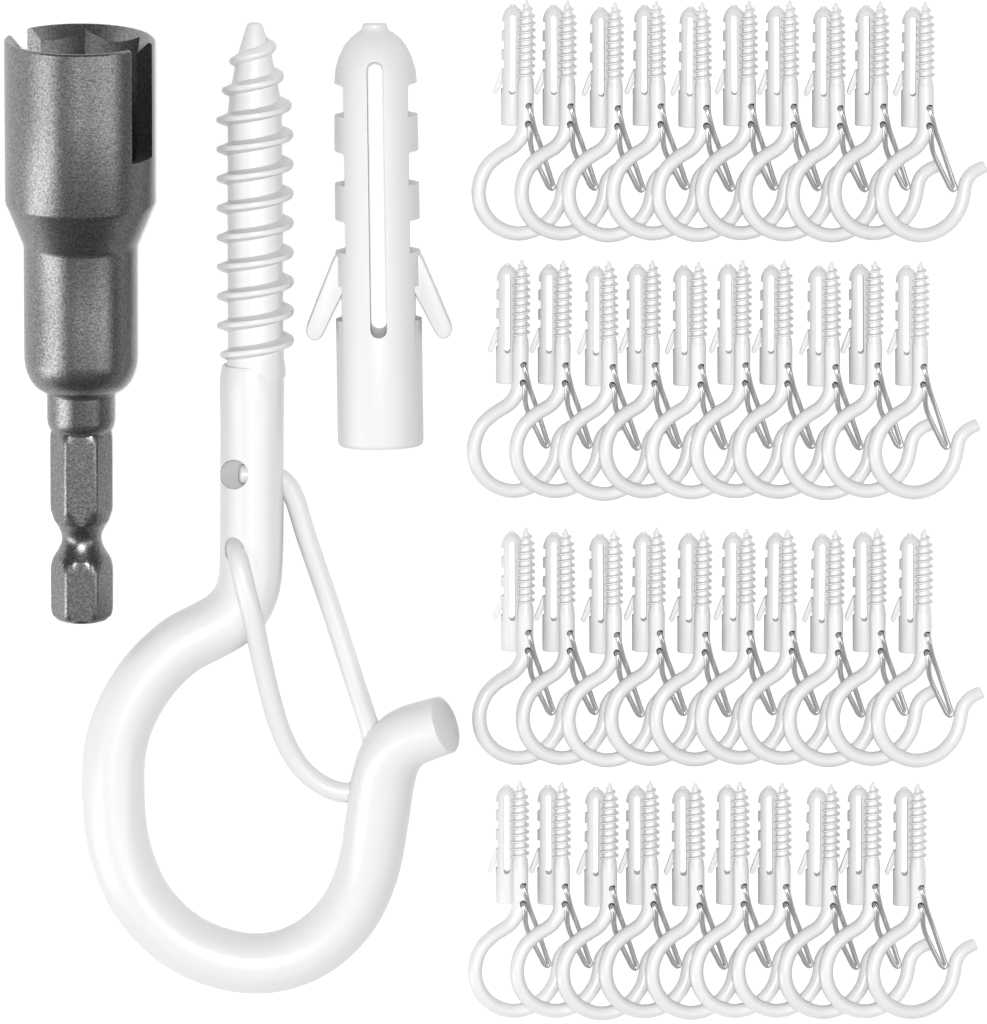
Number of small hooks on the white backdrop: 40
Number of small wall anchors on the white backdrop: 40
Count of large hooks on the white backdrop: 1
